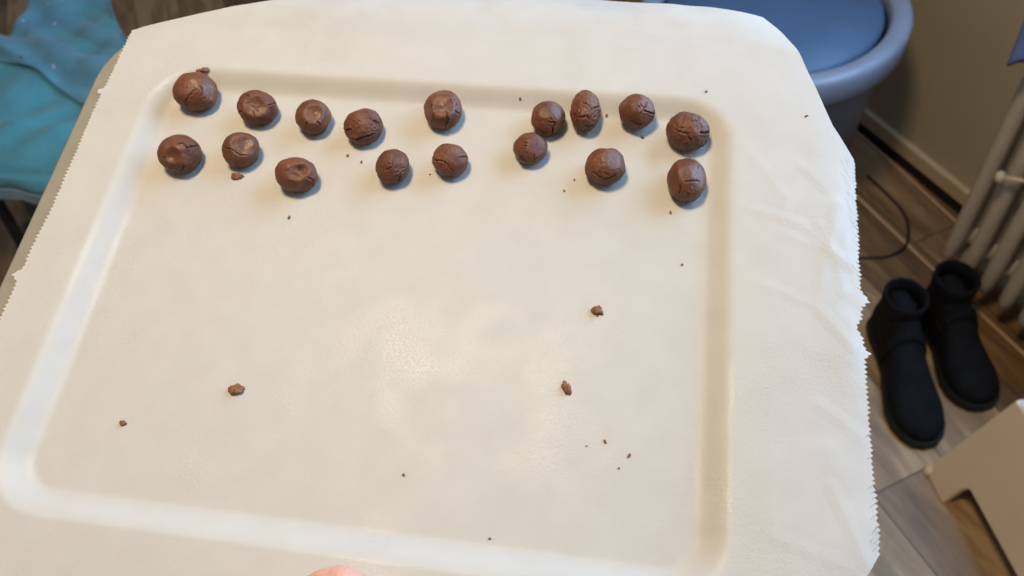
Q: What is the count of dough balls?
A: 17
